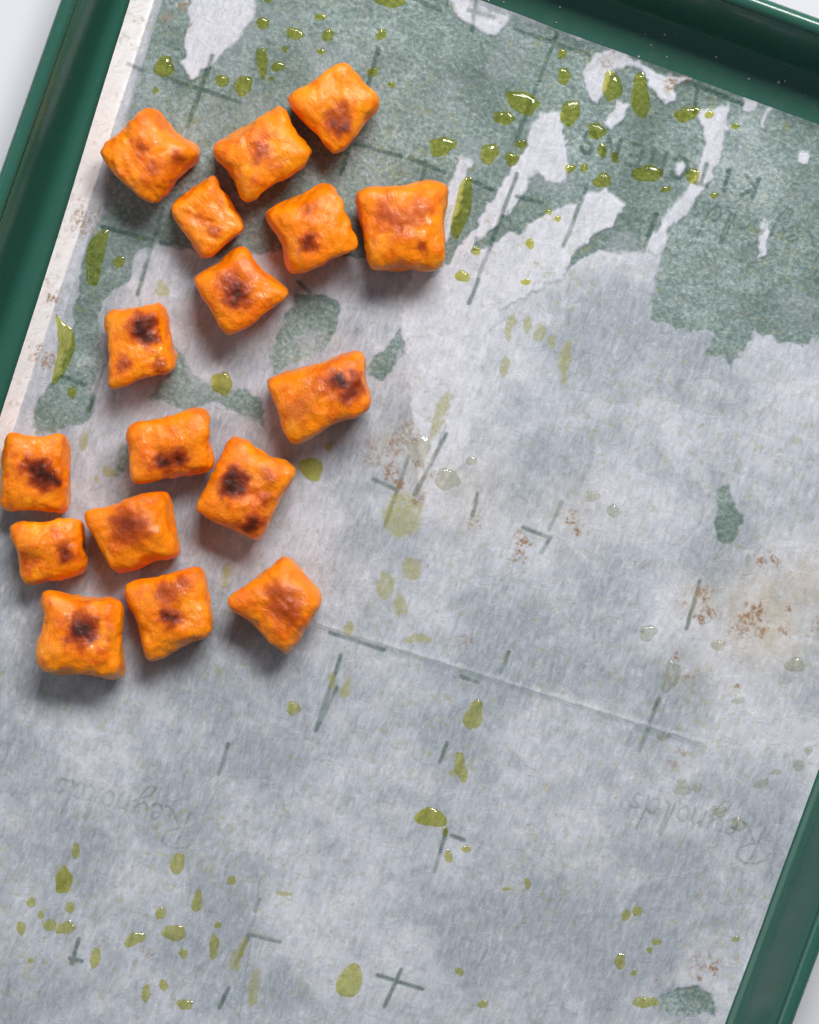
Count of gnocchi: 17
